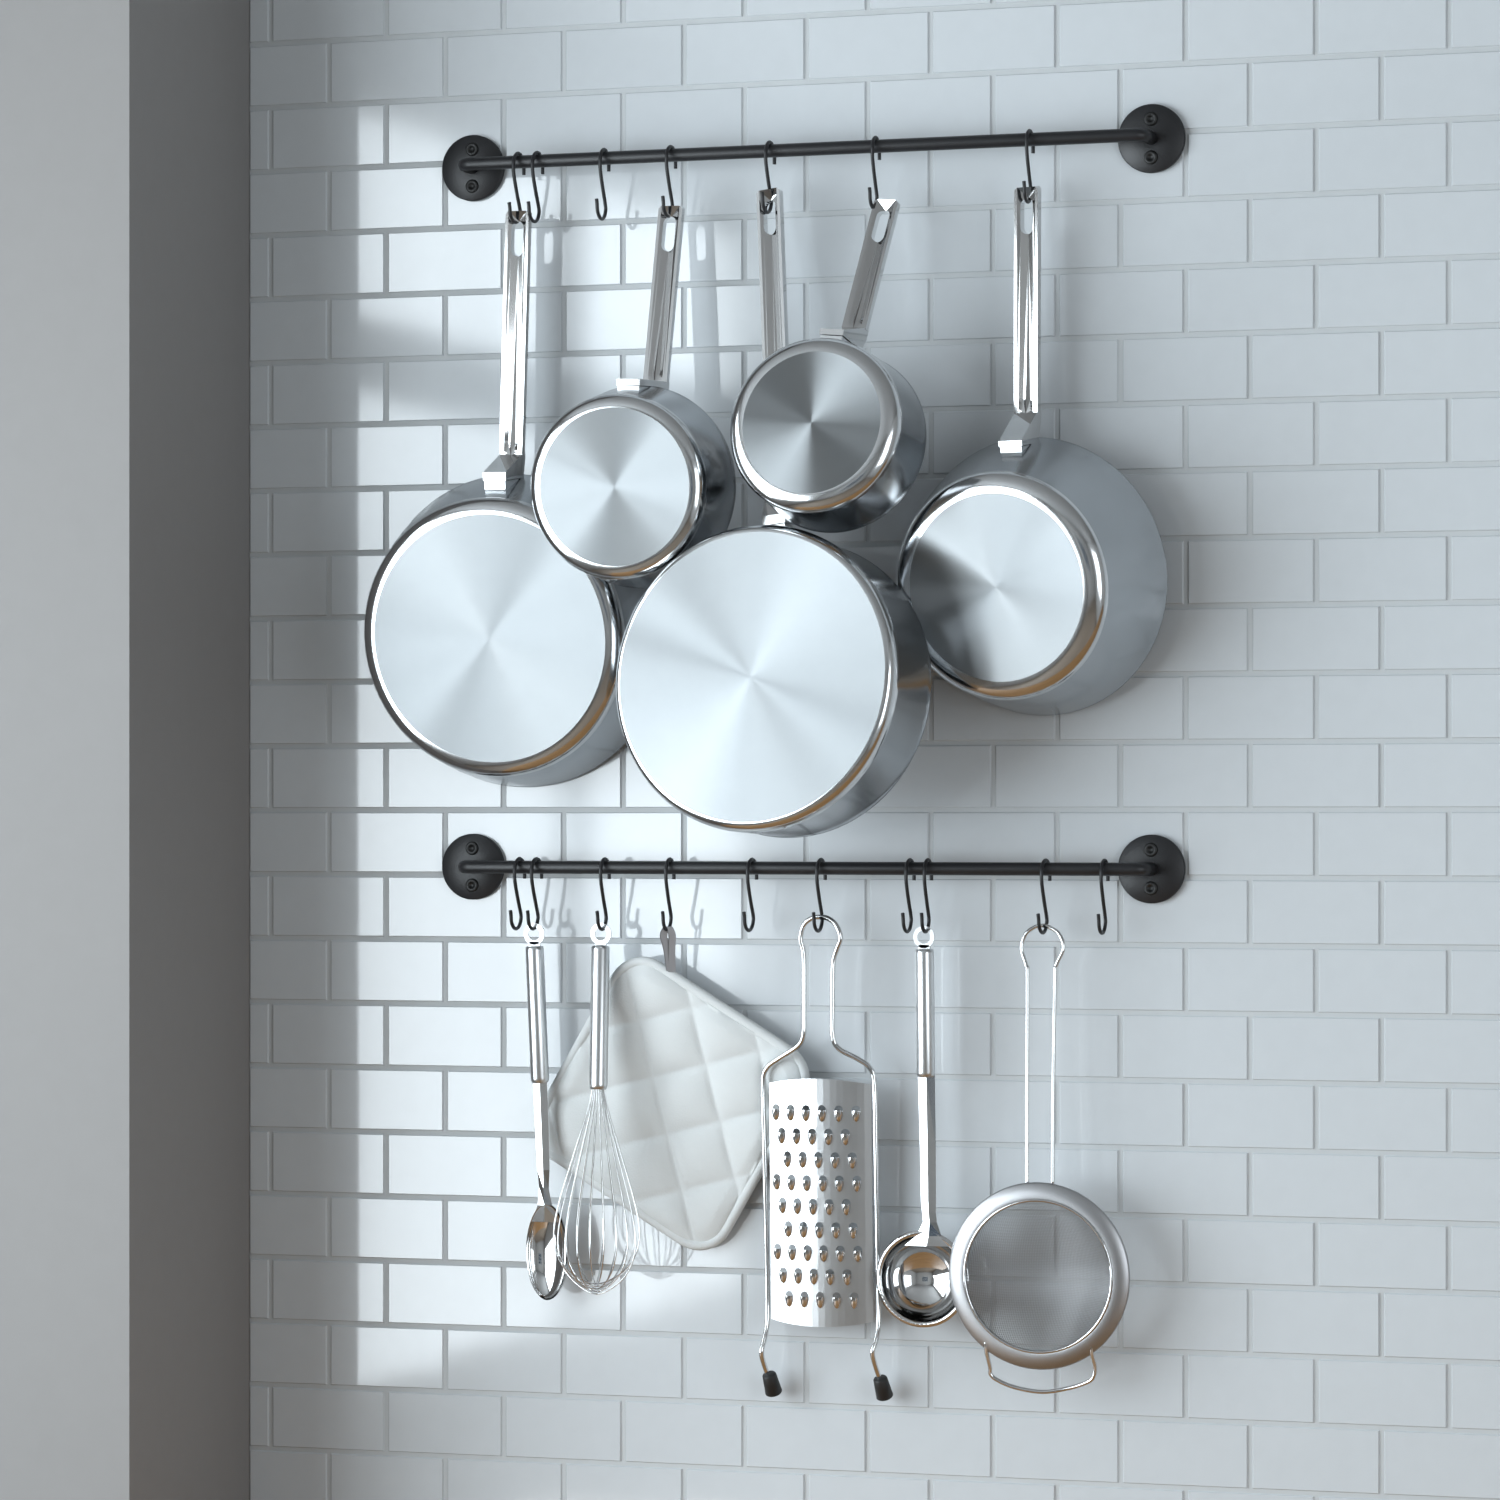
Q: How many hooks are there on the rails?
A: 17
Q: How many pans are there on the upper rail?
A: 5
